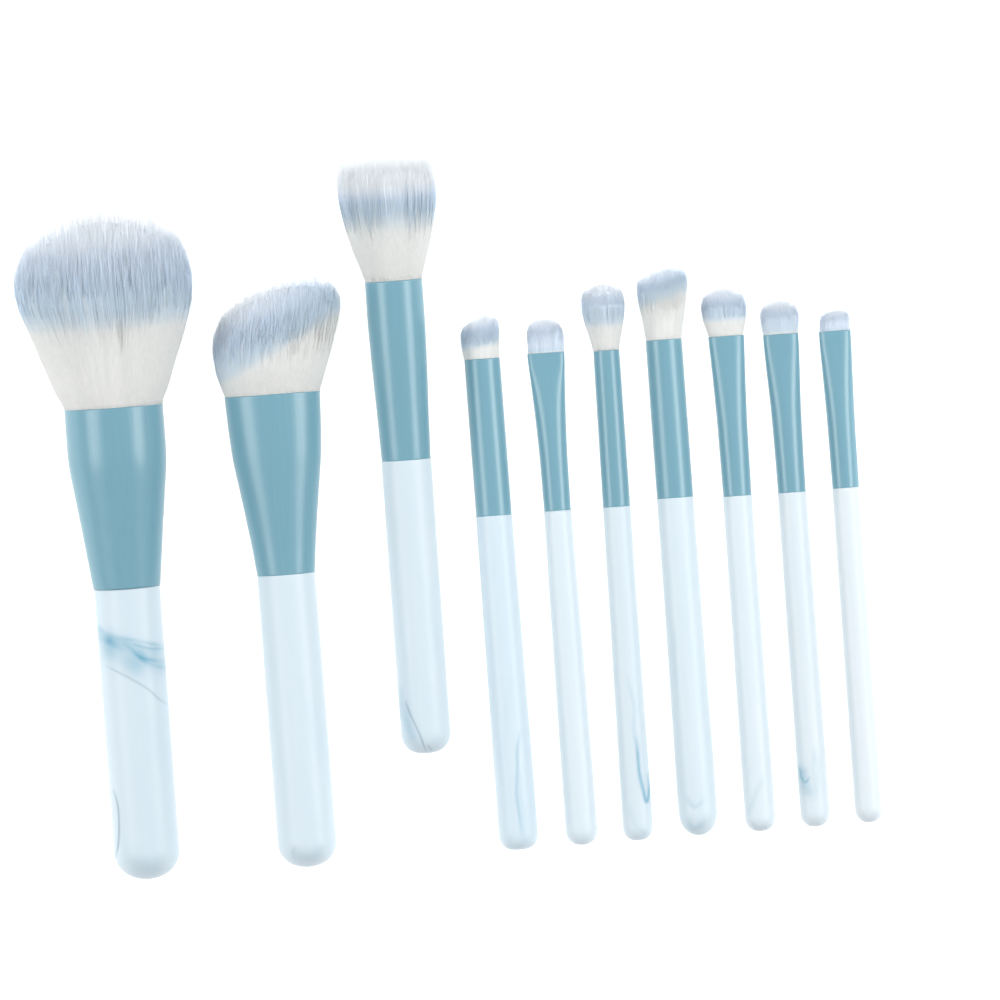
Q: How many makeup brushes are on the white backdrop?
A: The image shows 10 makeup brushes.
